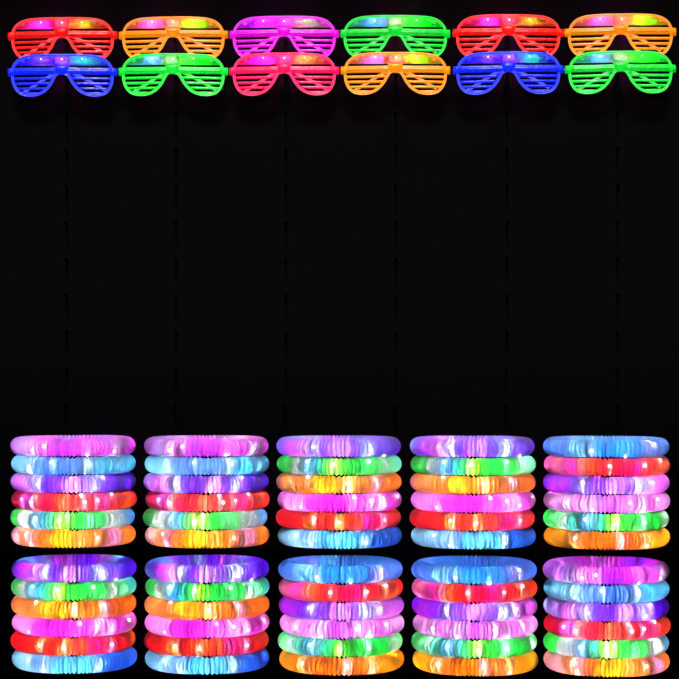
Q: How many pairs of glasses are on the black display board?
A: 12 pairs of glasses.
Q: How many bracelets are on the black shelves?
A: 60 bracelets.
